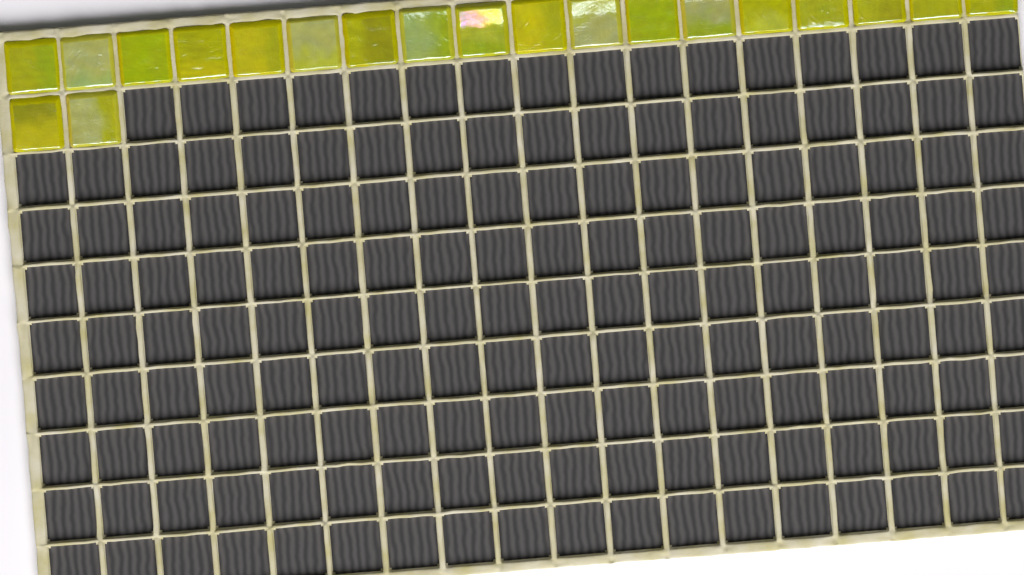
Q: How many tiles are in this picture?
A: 20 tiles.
